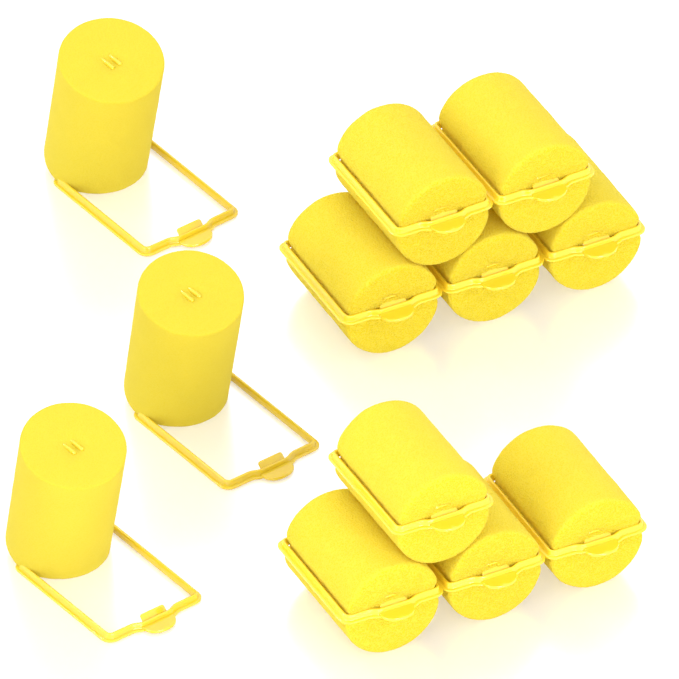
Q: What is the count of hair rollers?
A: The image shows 12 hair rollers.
